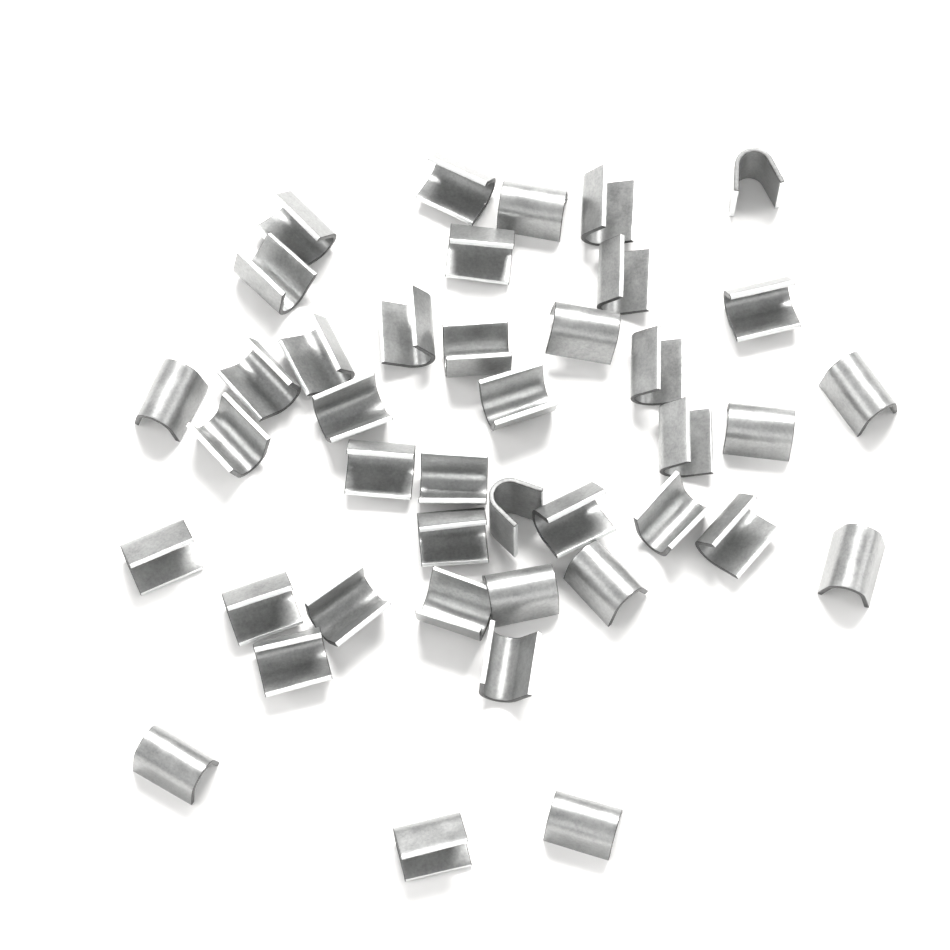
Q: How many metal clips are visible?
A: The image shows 41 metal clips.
